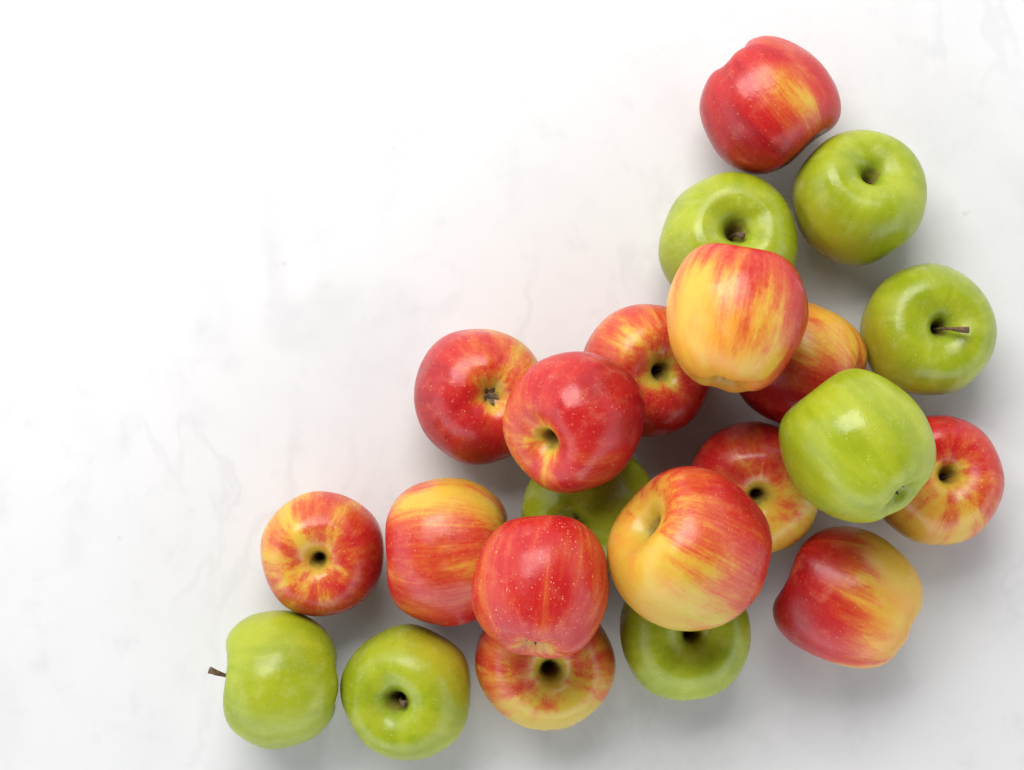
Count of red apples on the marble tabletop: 14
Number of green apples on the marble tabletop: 8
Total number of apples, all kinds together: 22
